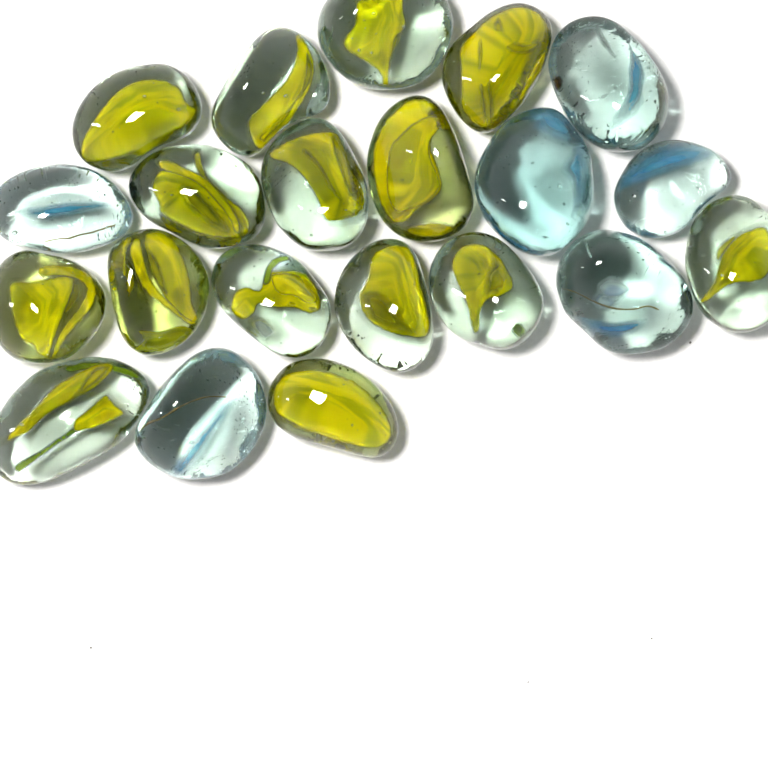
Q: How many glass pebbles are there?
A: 21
